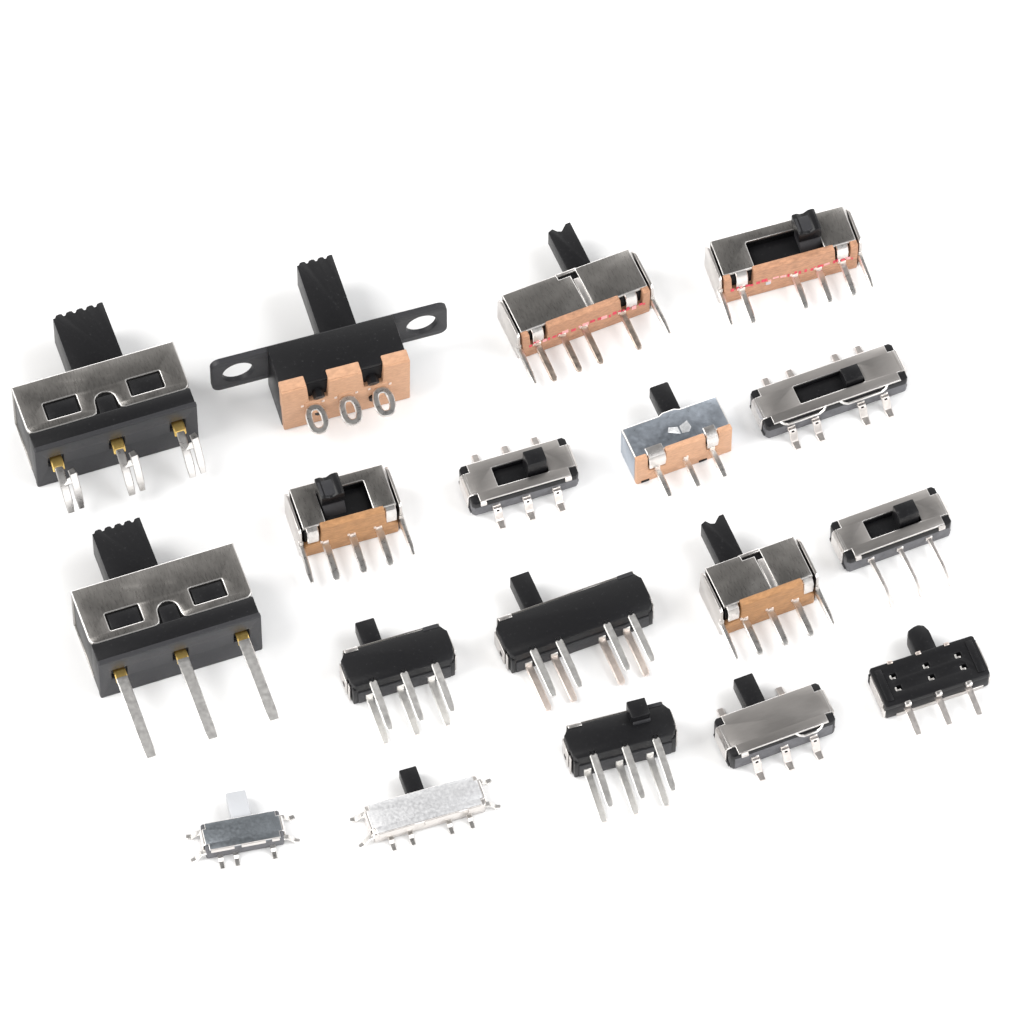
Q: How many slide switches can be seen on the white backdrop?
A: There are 18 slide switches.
